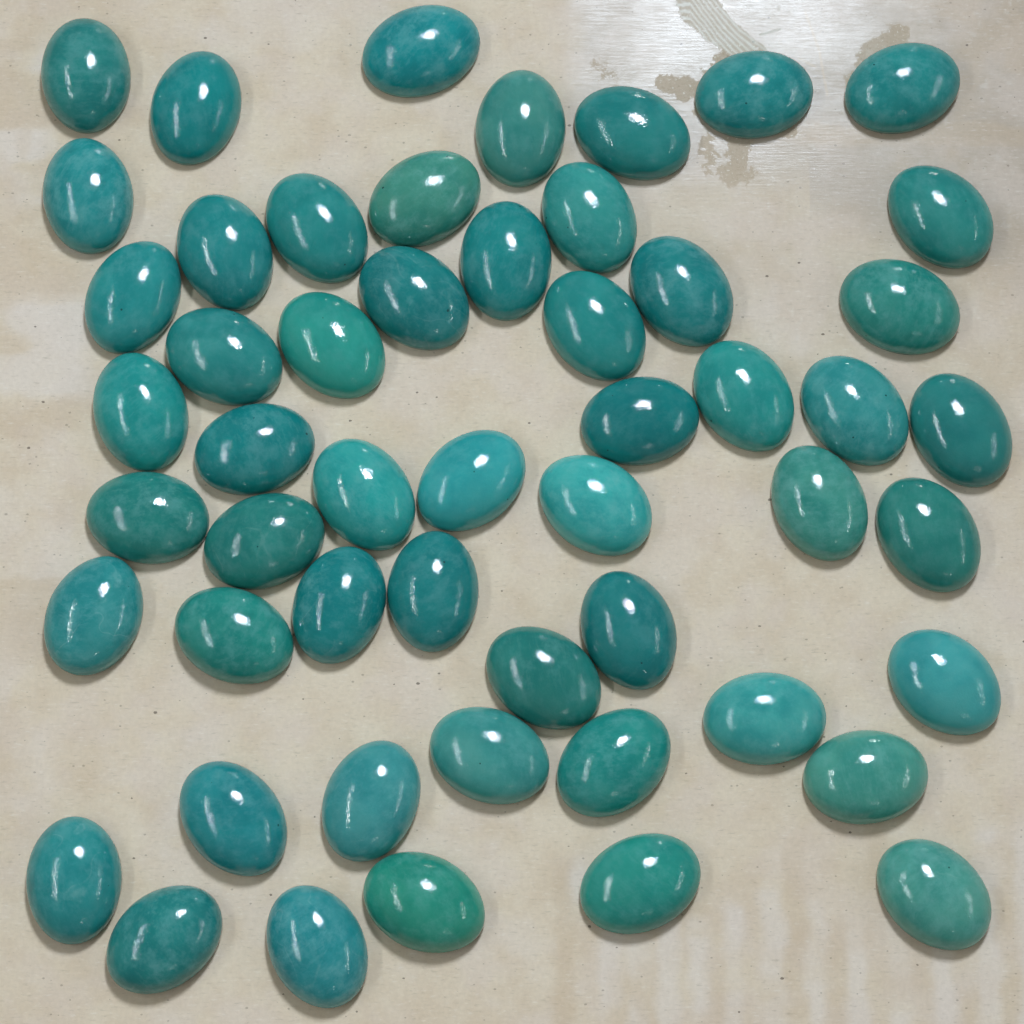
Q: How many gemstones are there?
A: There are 53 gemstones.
